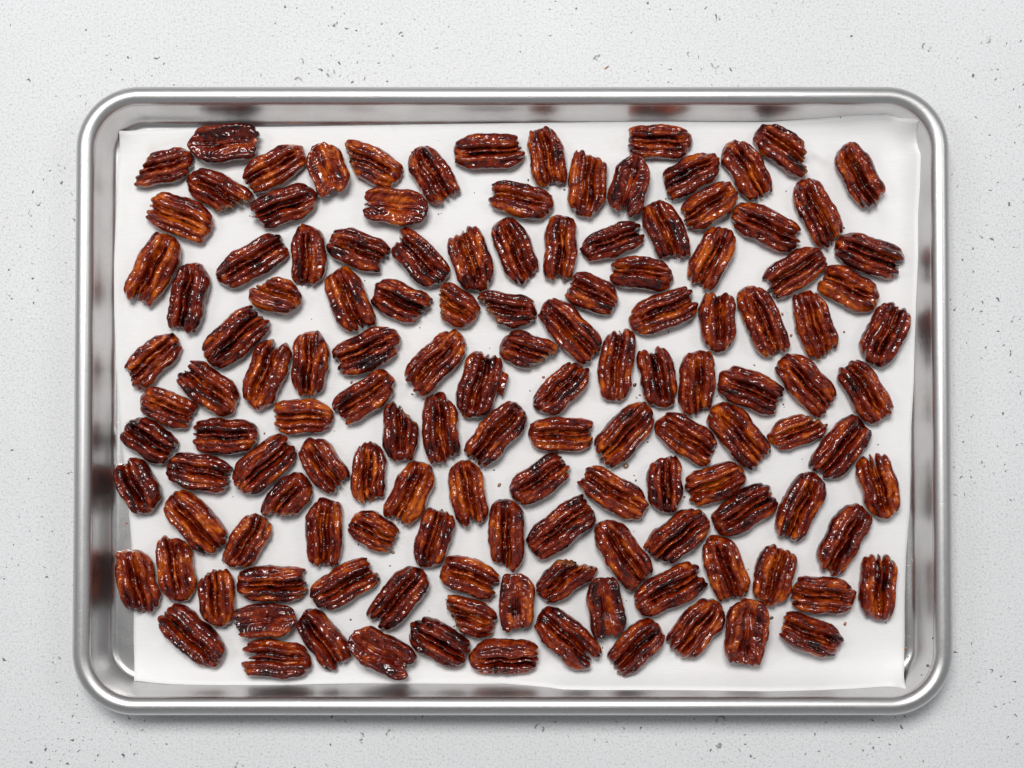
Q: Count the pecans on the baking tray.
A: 134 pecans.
